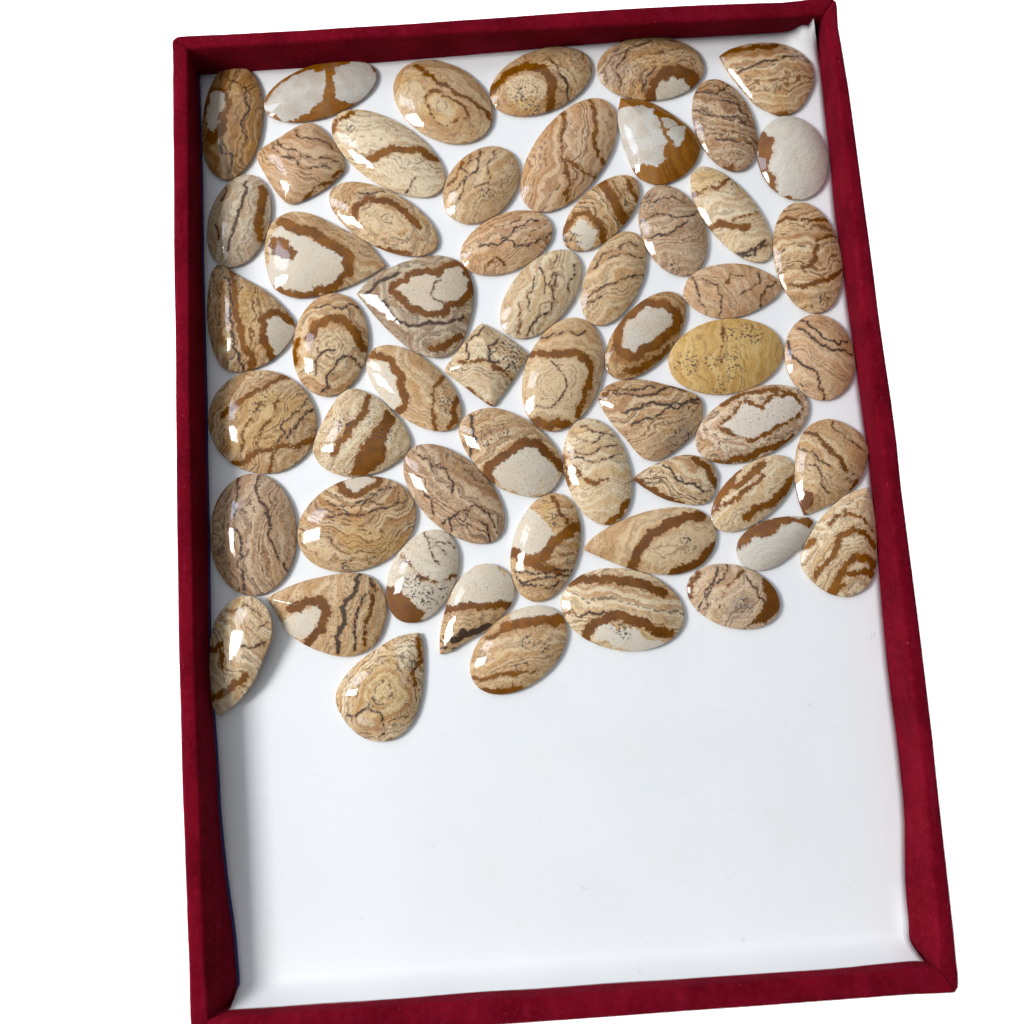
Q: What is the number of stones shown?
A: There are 57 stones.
